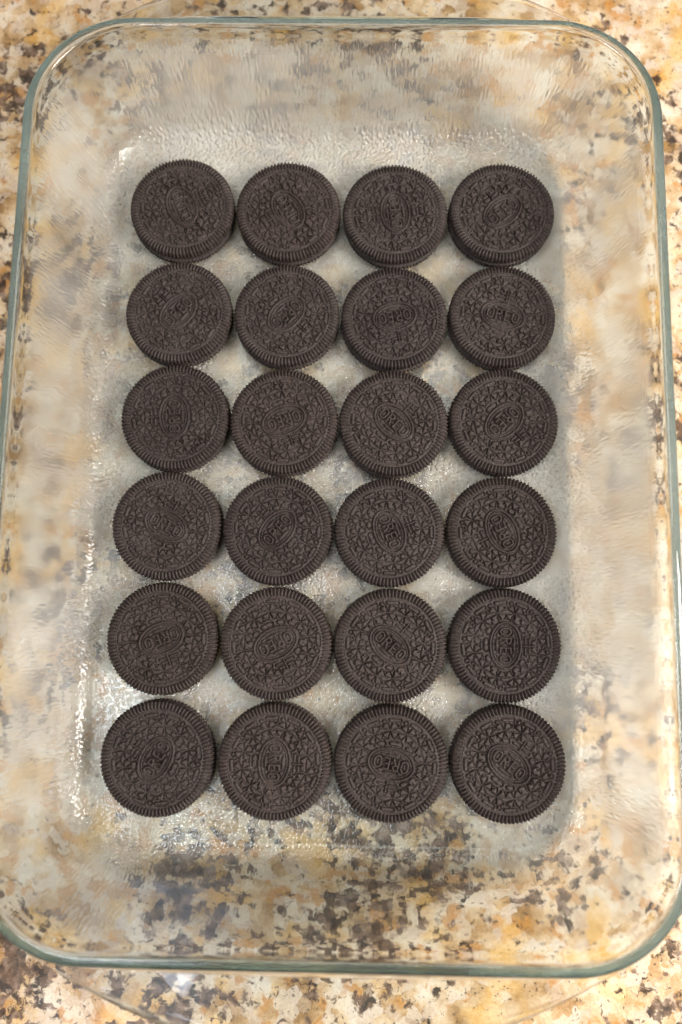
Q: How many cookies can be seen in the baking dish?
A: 24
